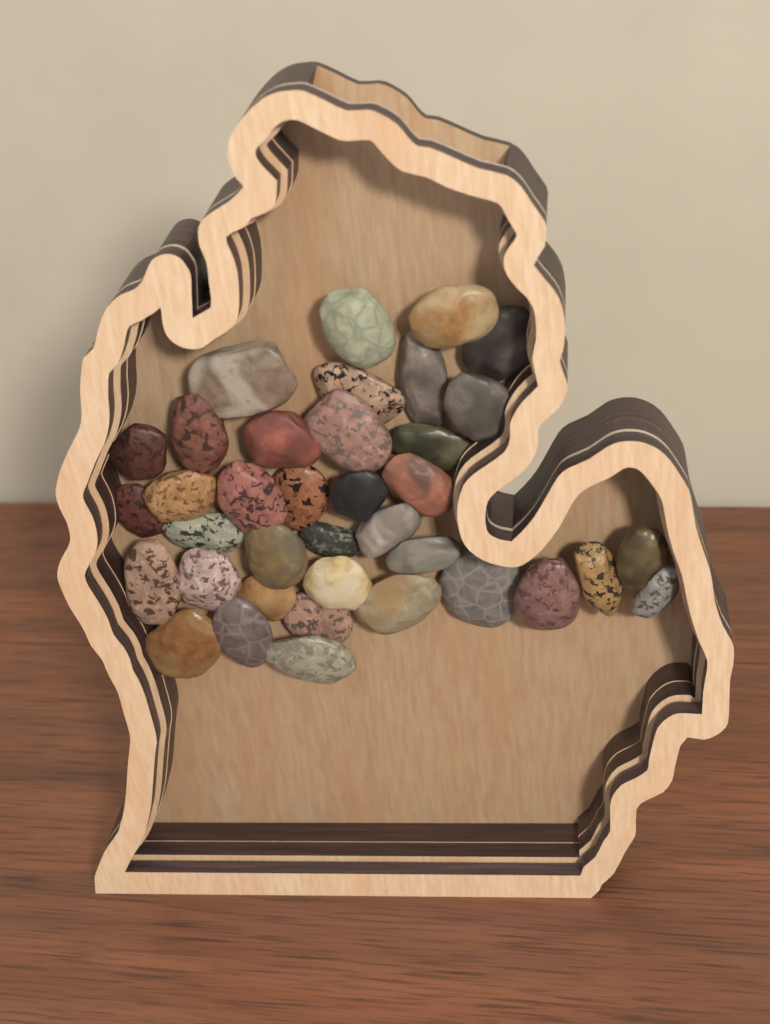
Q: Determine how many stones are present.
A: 37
